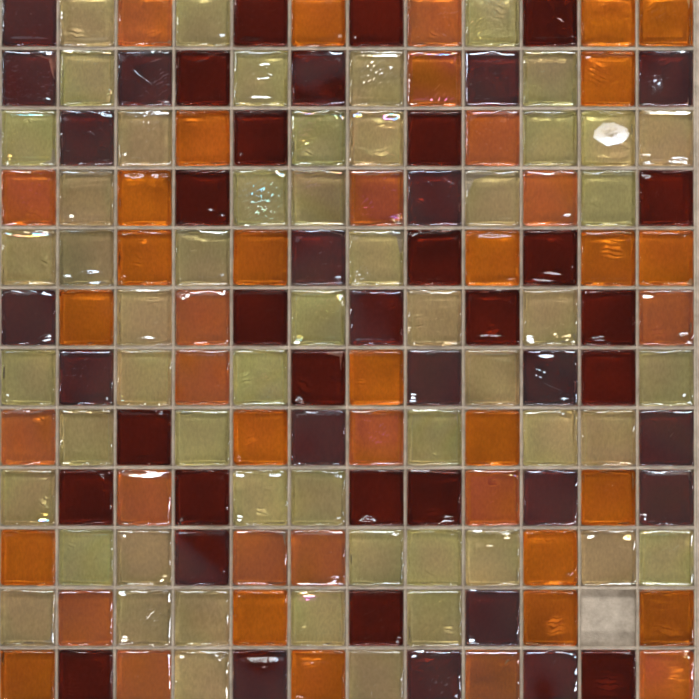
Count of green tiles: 54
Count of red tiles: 46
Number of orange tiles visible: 43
